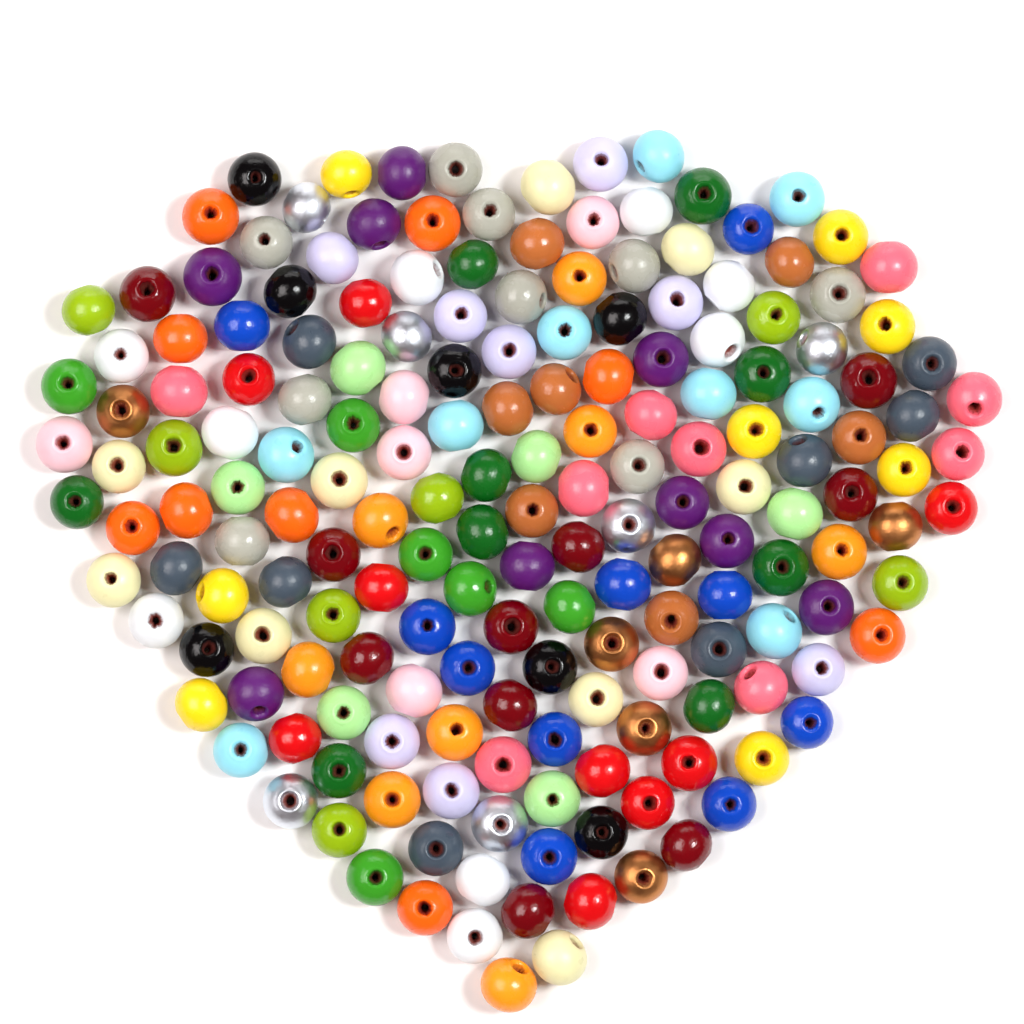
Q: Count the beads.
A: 184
